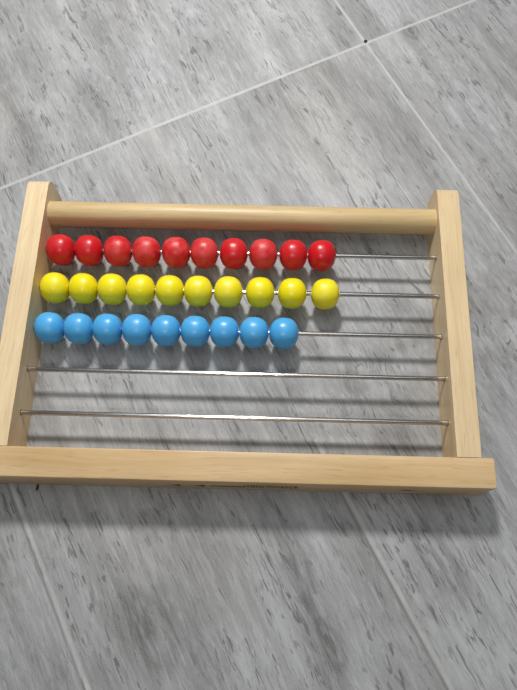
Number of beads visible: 29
